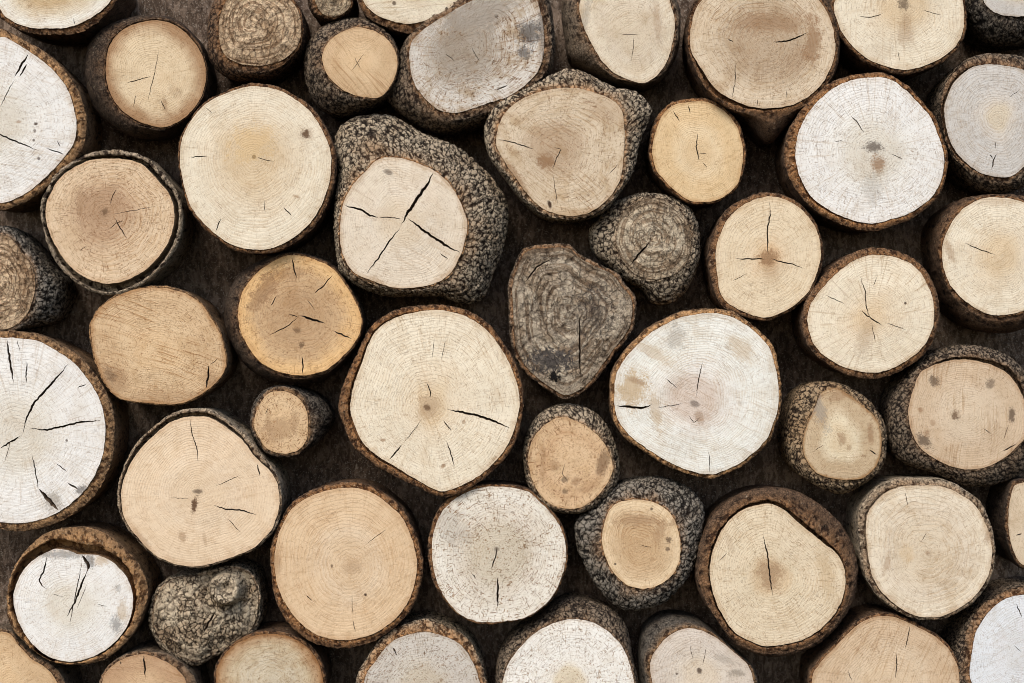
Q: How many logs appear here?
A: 51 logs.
